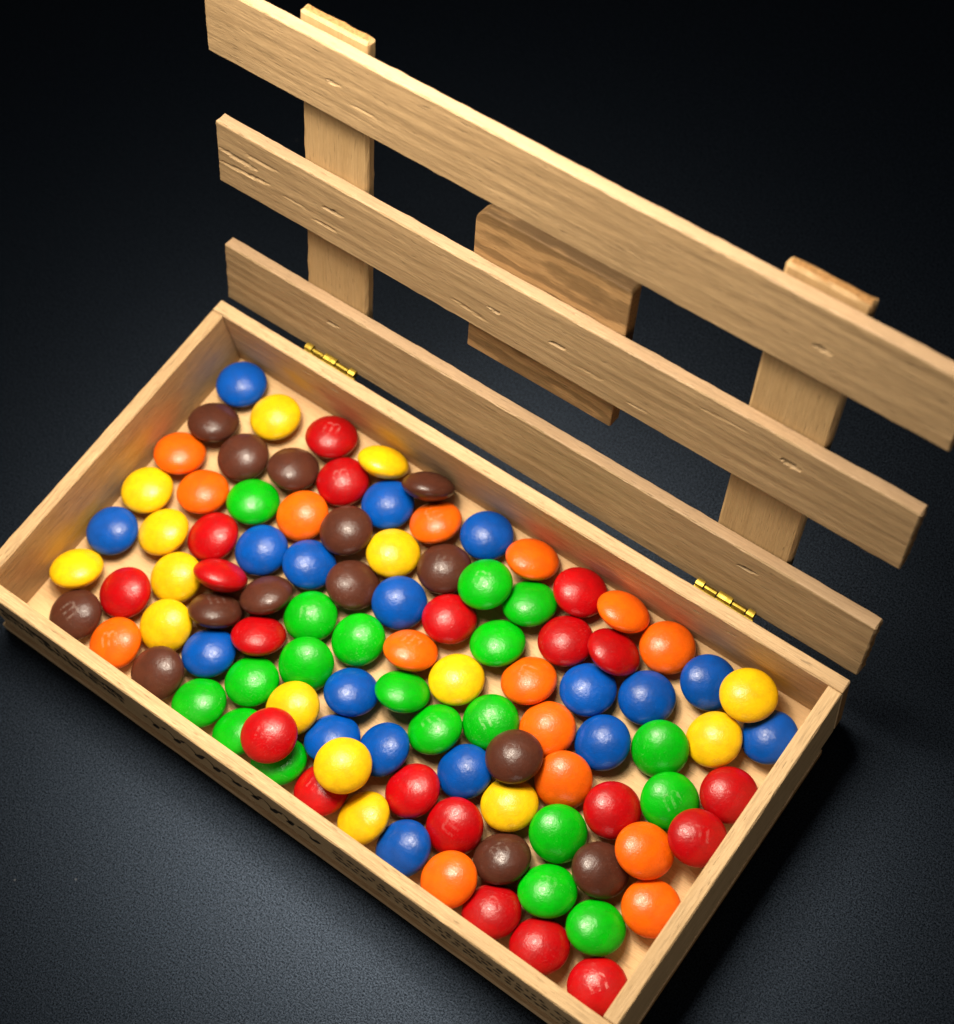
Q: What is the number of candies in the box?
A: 101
